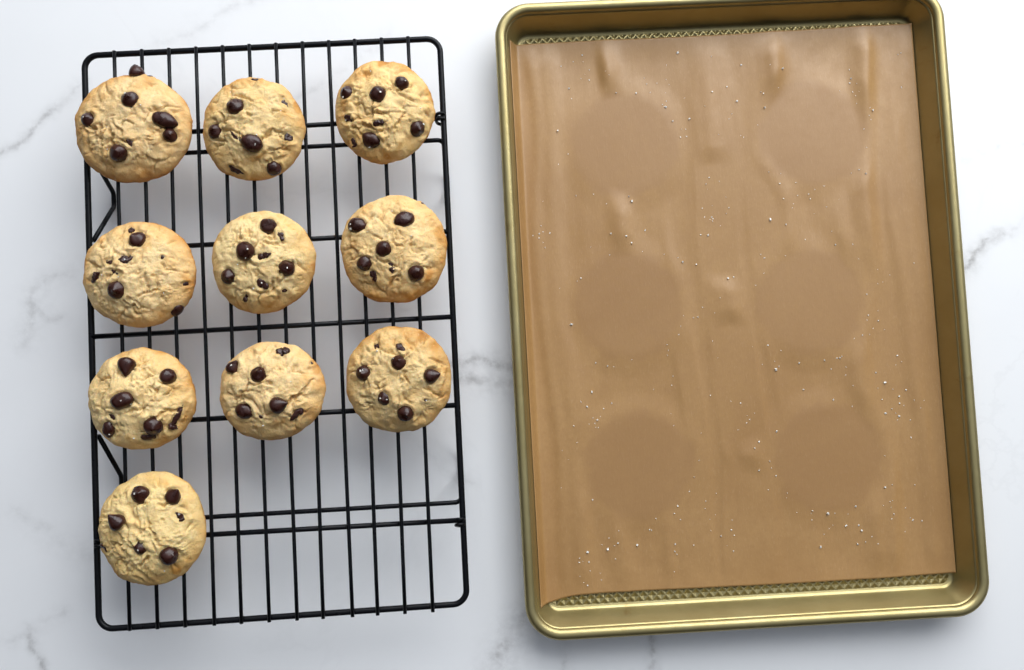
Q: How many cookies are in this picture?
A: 10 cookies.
